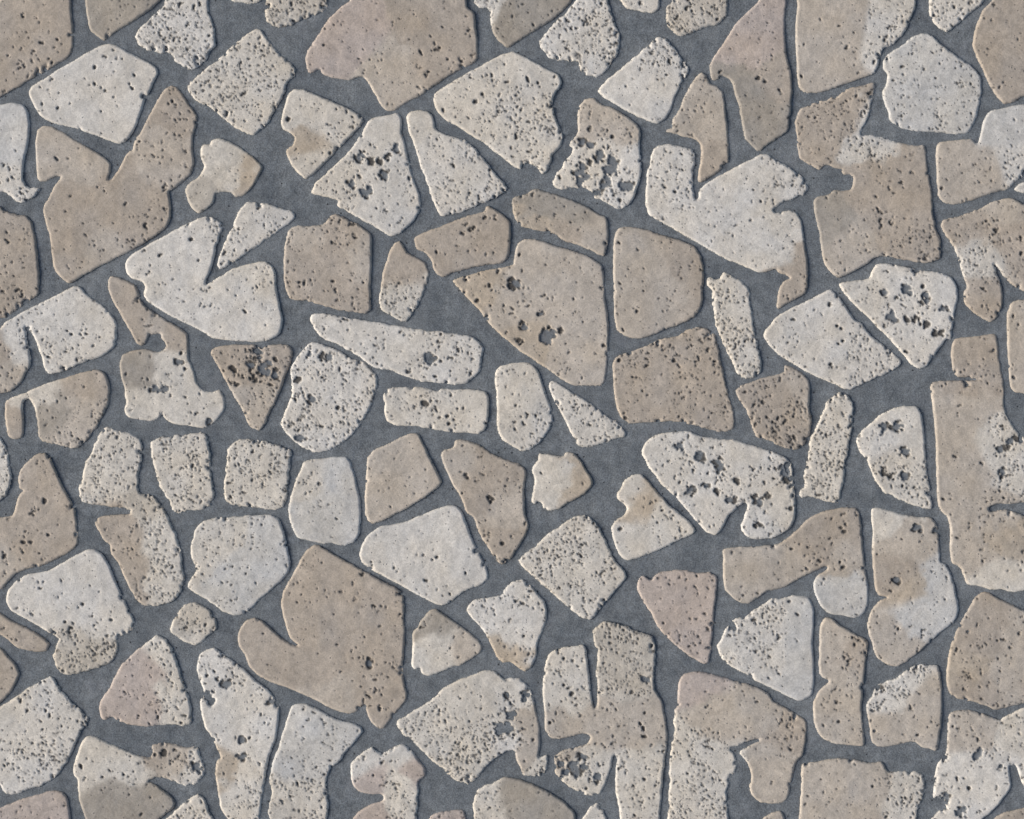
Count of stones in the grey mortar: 105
